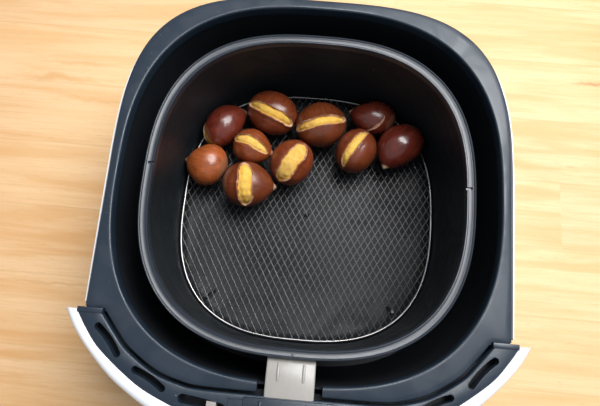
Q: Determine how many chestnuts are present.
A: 10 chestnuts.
